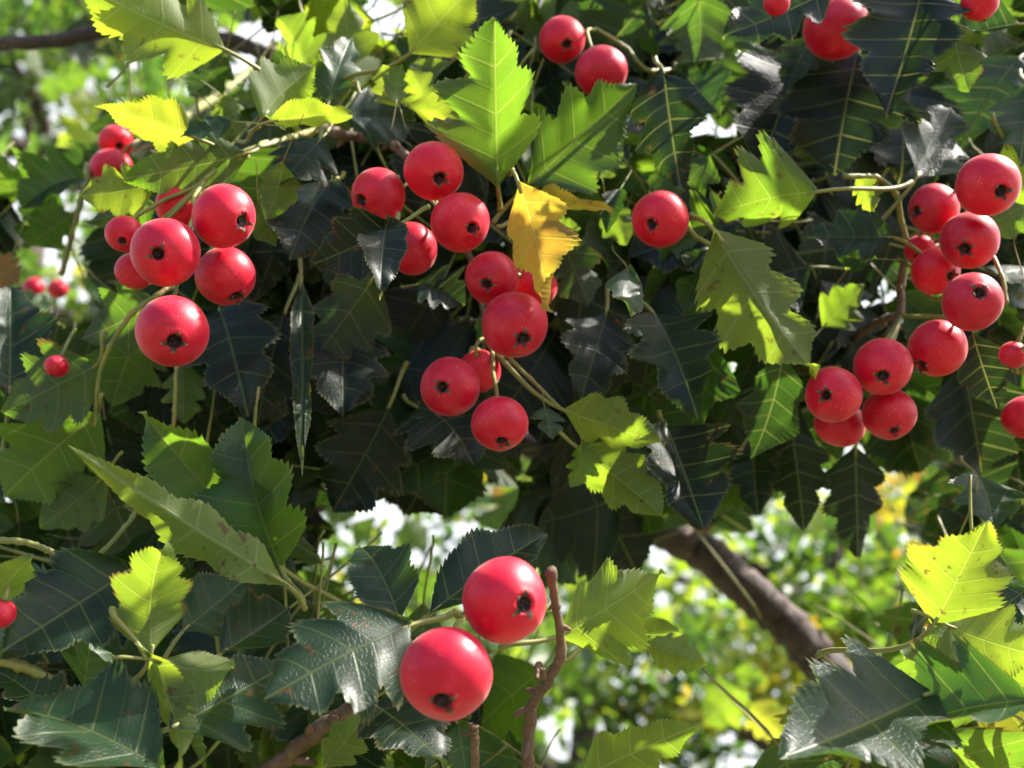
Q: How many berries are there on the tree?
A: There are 44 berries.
